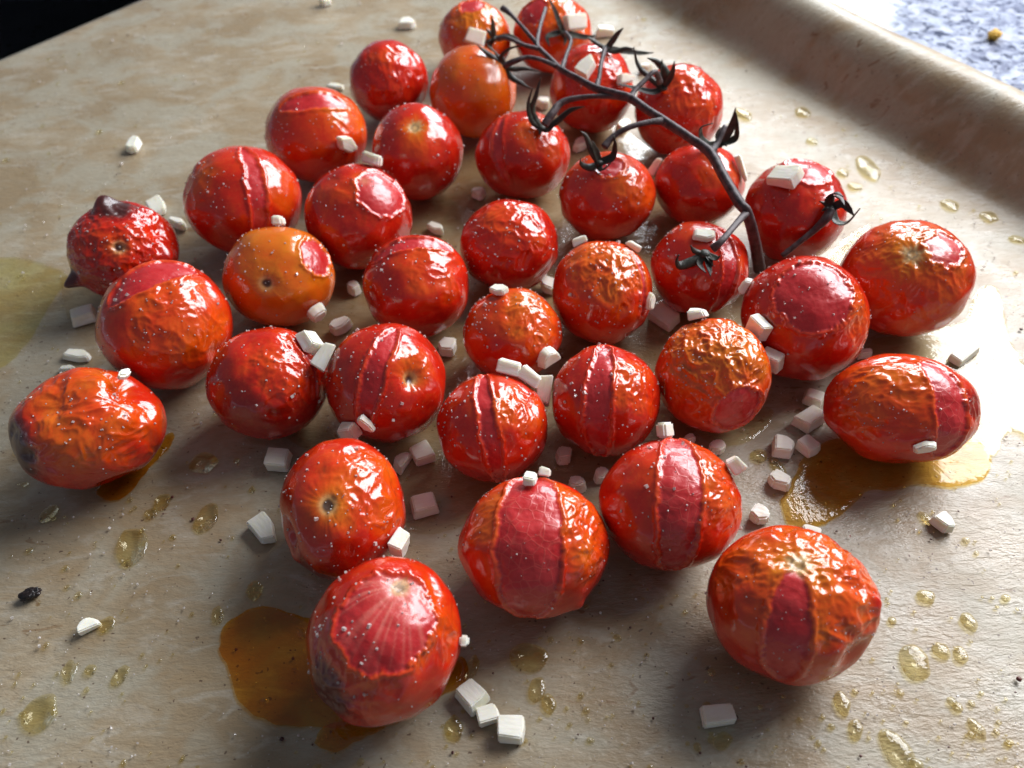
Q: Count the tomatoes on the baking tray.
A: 36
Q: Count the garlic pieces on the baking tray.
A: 82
